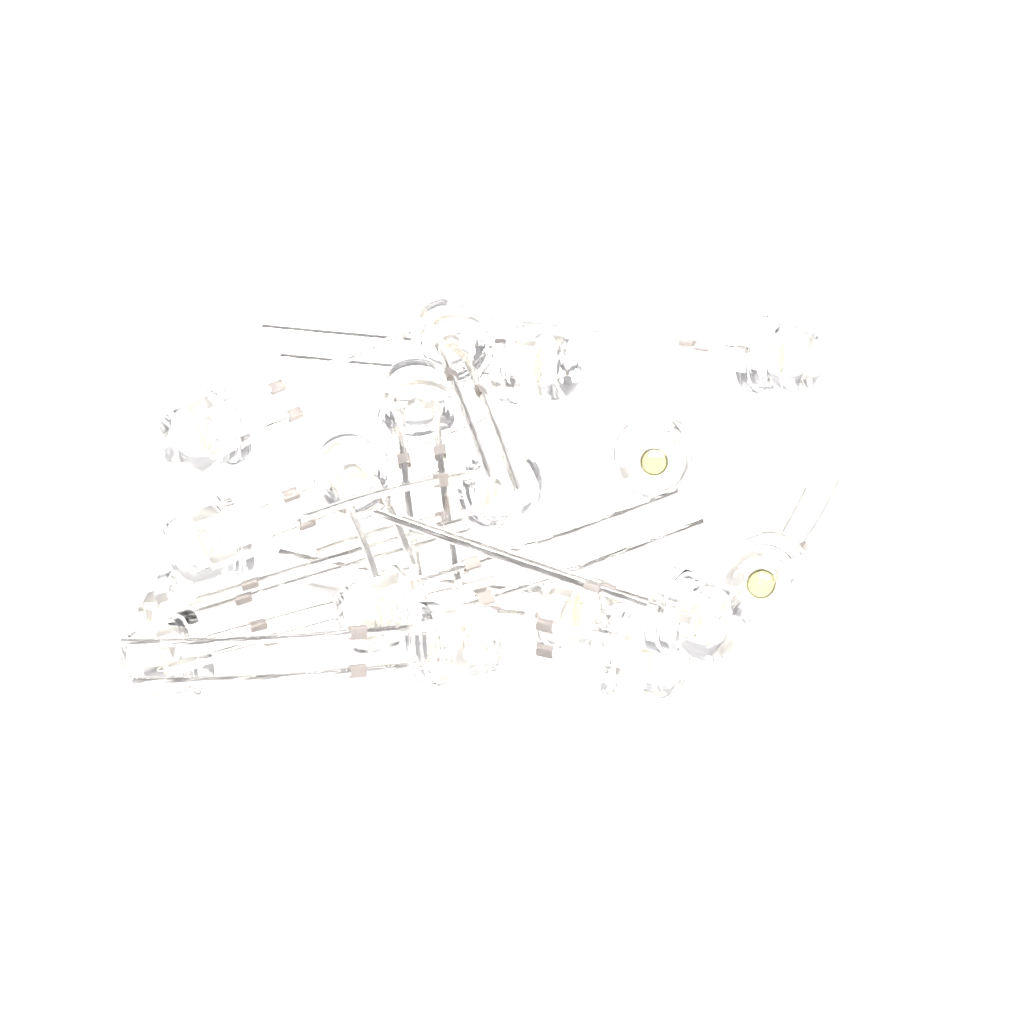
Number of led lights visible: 17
